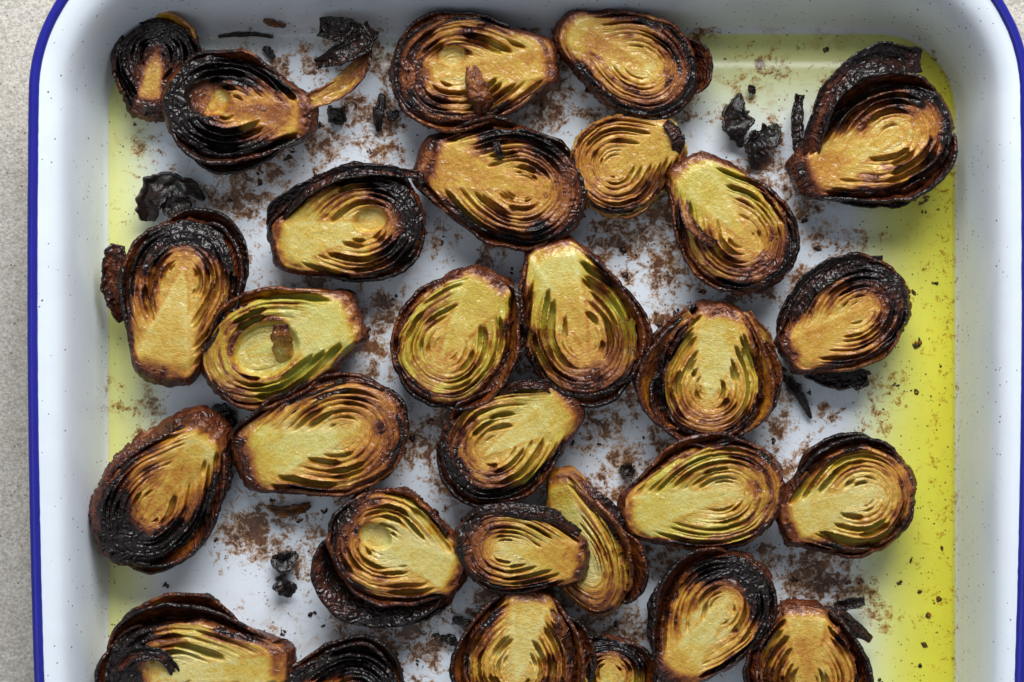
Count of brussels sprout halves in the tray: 29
